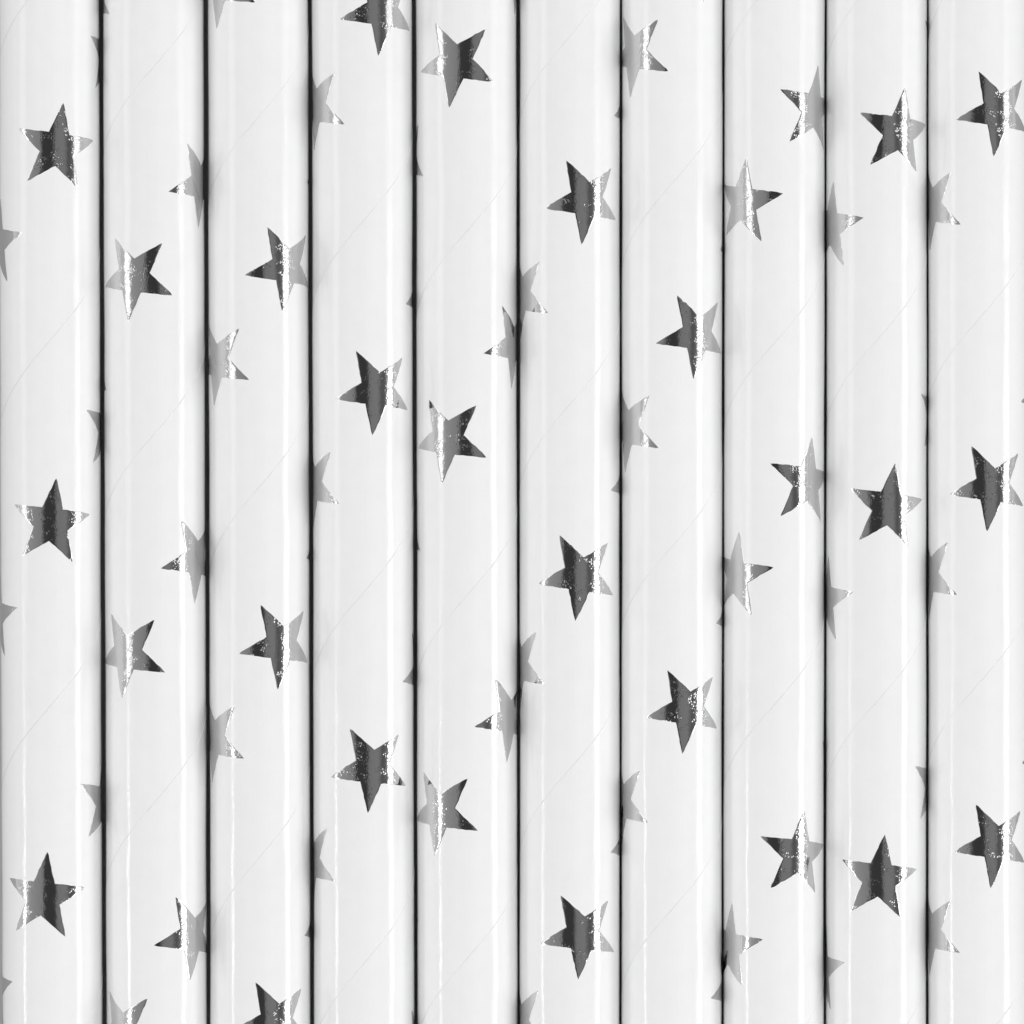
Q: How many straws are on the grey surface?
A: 10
